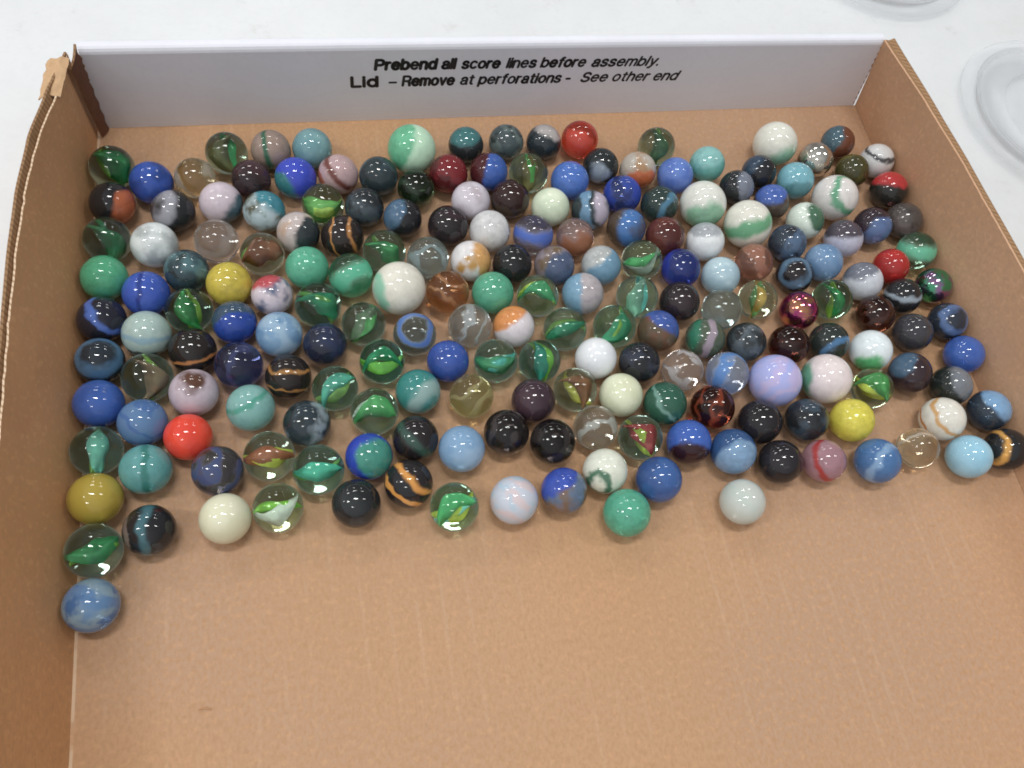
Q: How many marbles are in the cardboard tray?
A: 200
